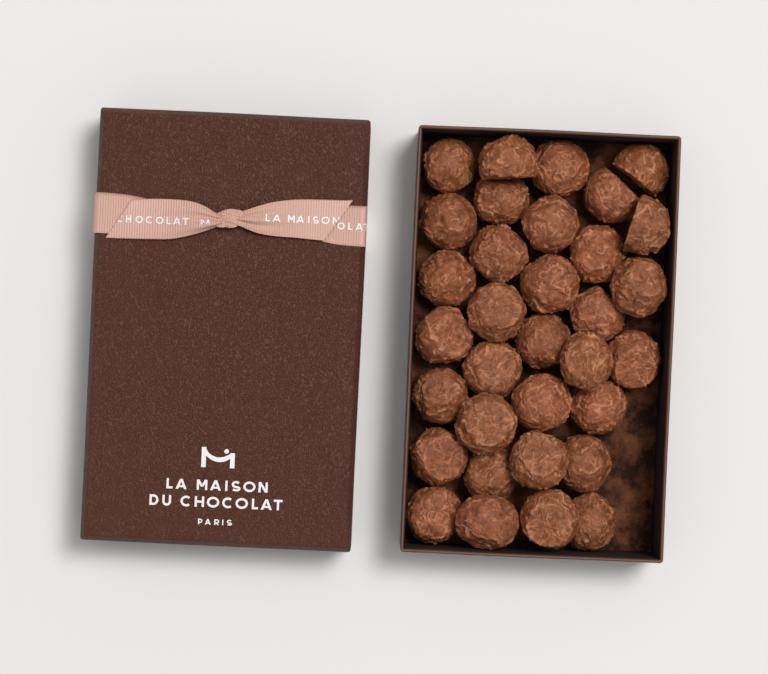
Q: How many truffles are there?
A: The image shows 33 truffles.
